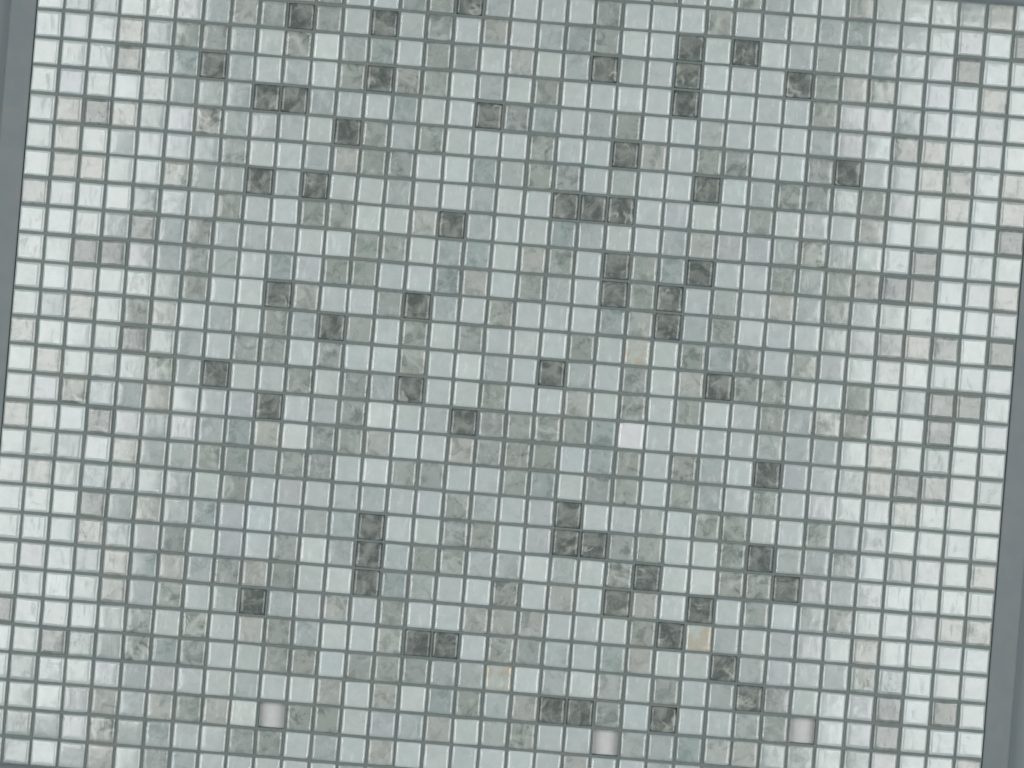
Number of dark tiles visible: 59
